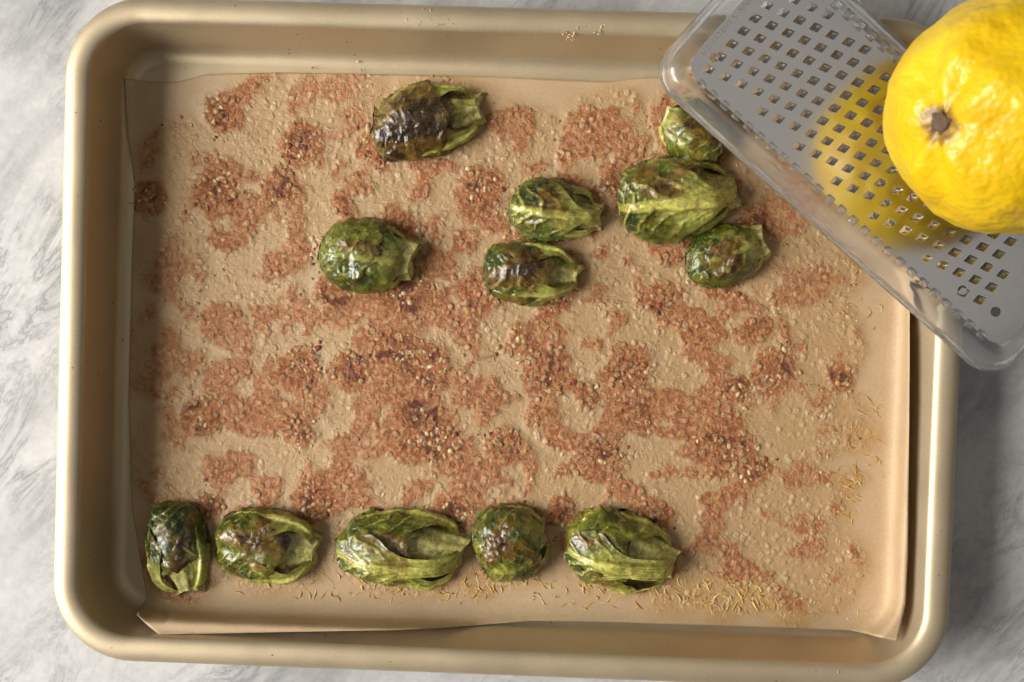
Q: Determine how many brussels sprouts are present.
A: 12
